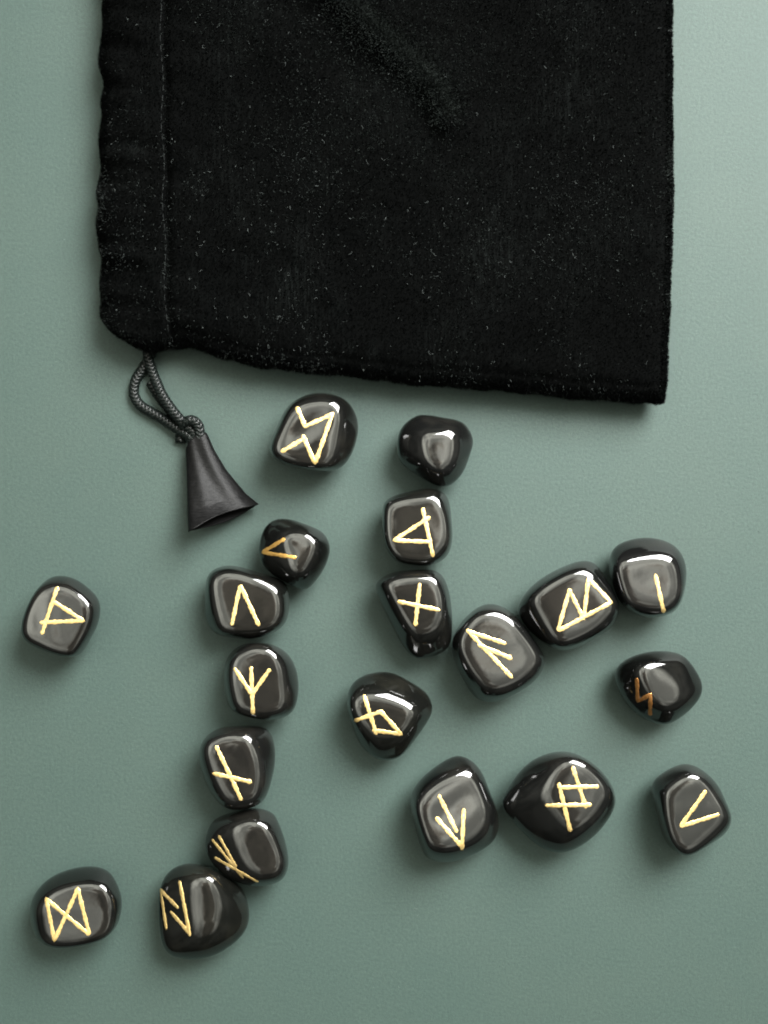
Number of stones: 20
